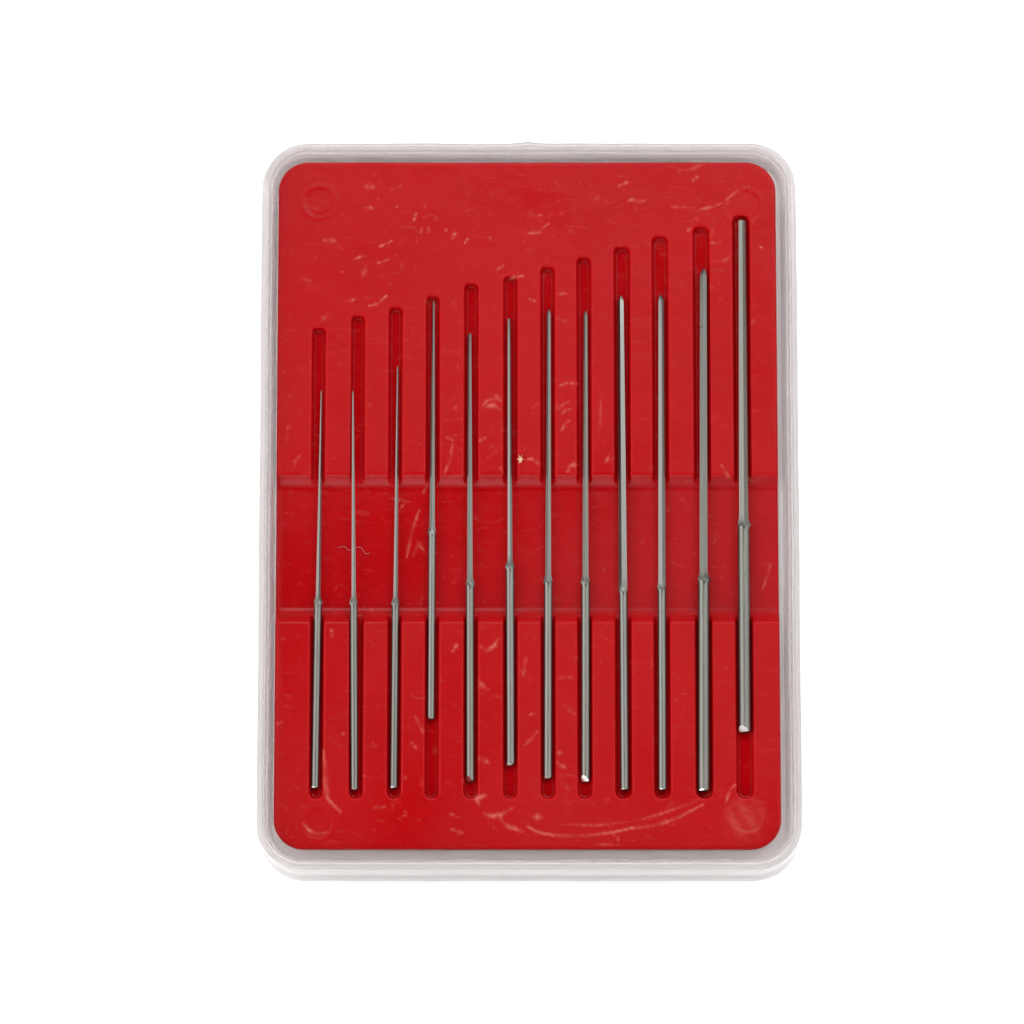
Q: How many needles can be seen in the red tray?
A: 12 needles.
